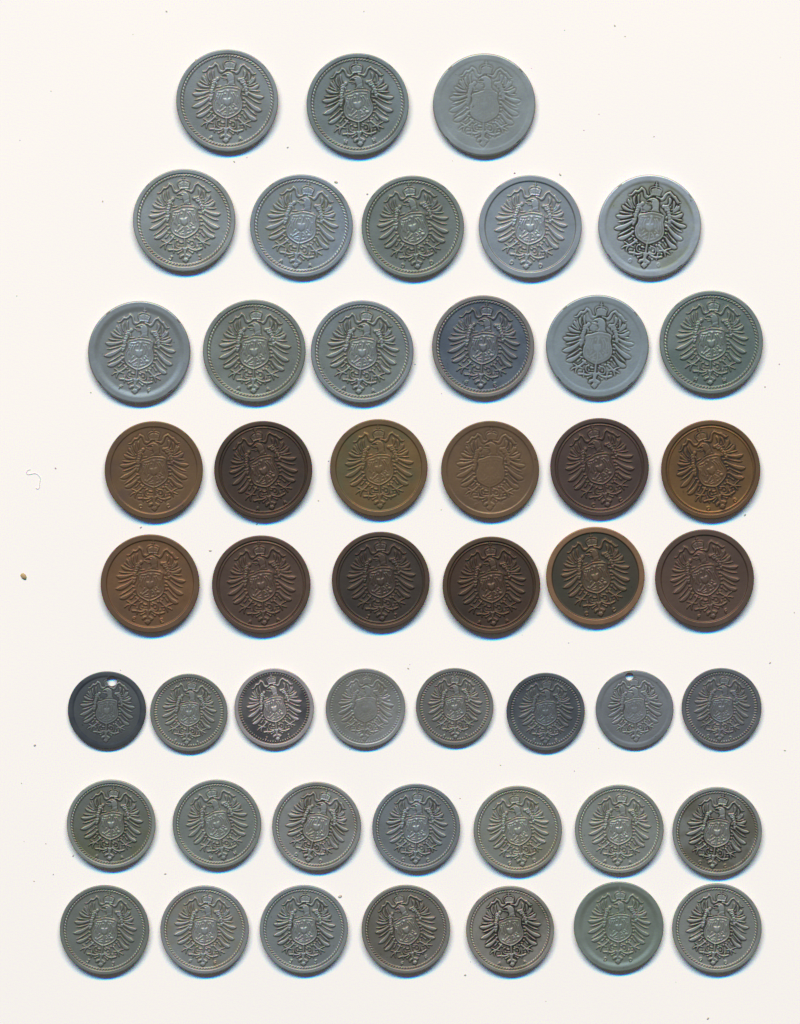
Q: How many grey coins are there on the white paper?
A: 36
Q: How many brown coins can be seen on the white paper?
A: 12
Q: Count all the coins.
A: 48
